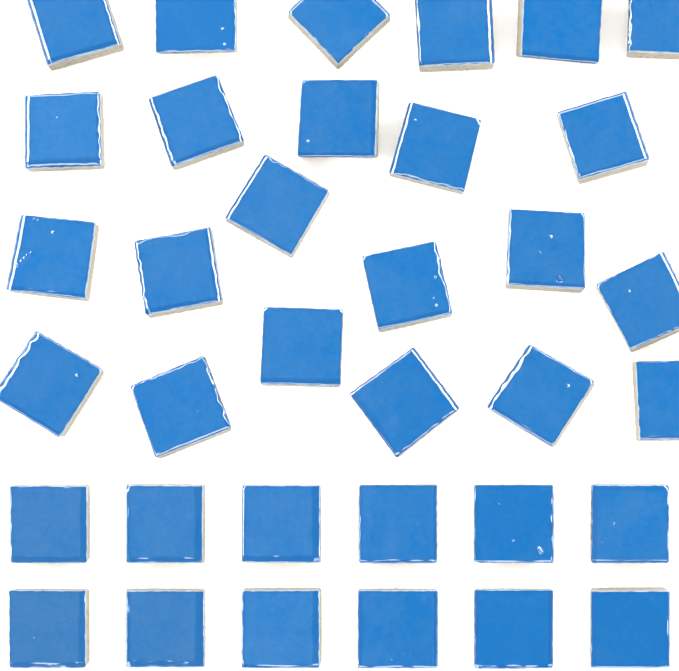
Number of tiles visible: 35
